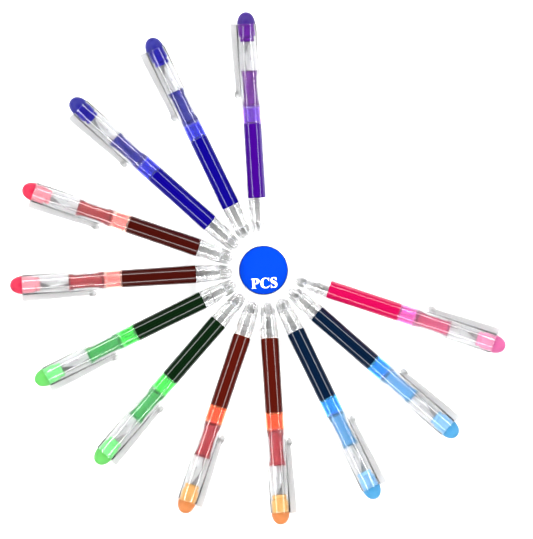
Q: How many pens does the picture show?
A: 12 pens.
